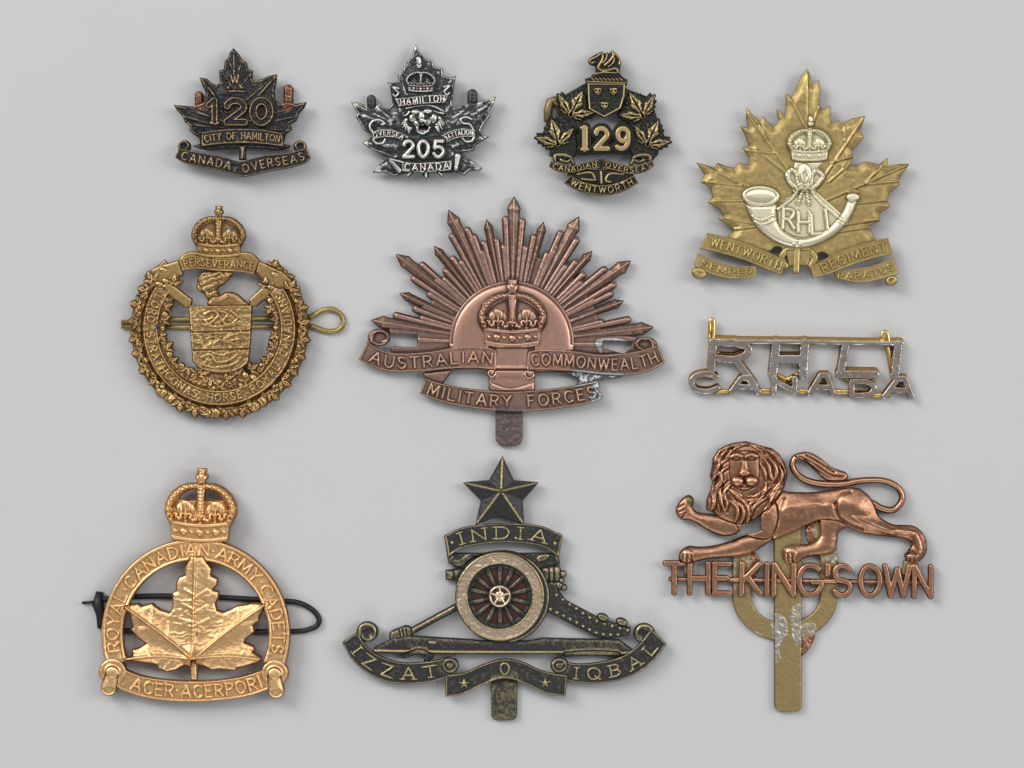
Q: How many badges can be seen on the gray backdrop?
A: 10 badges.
